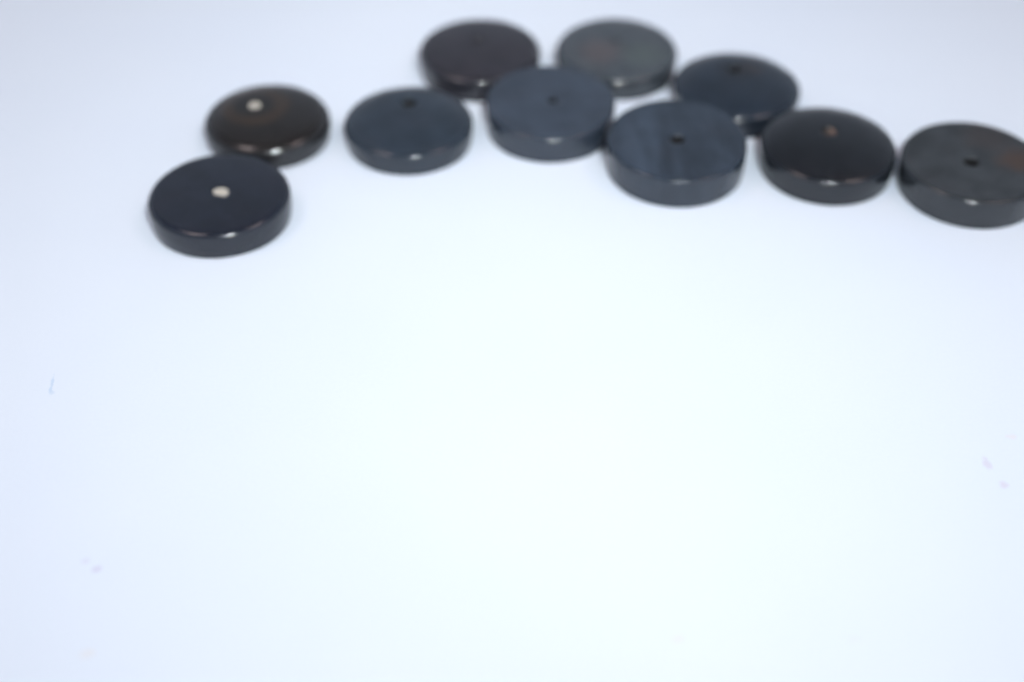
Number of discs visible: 10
